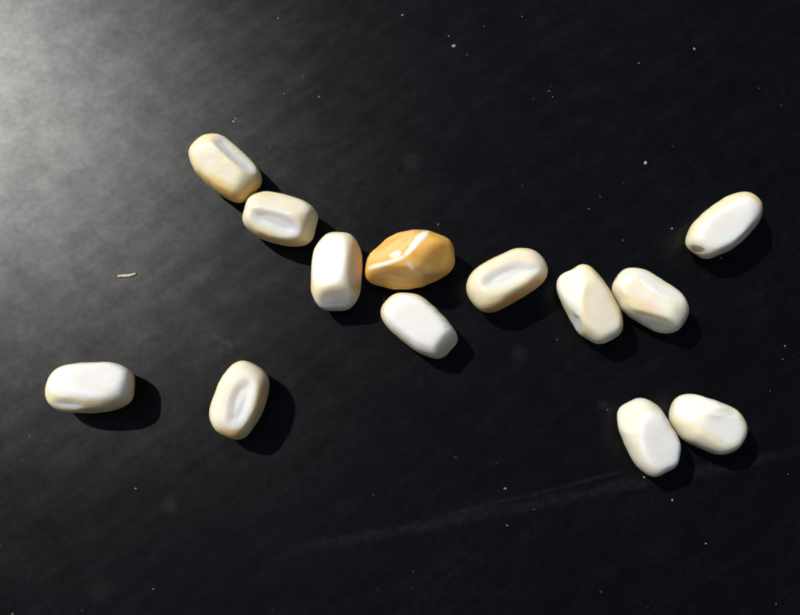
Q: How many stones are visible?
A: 13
